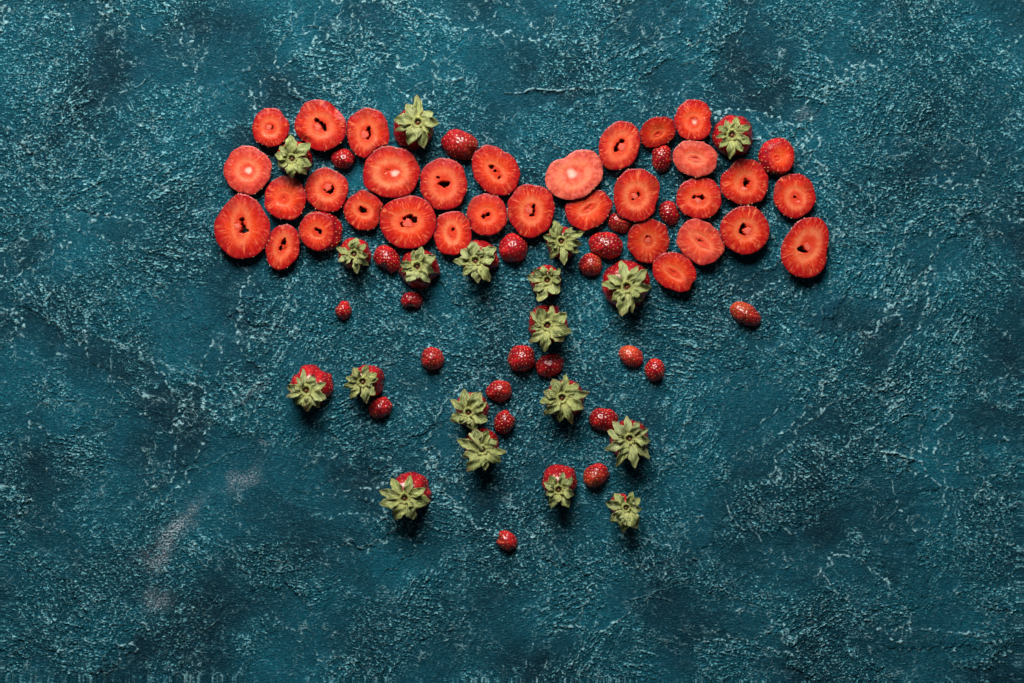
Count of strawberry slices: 33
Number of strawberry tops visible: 19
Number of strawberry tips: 23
